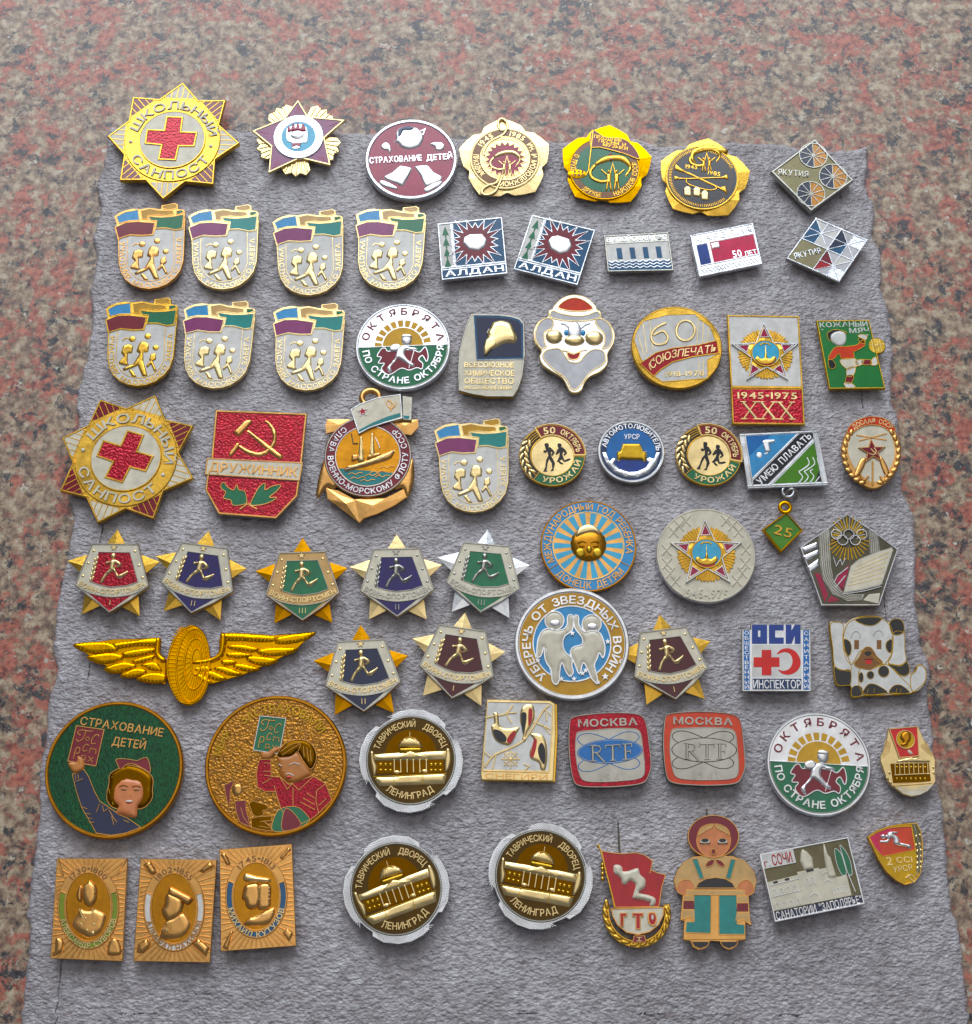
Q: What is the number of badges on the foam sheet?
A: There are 66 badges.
